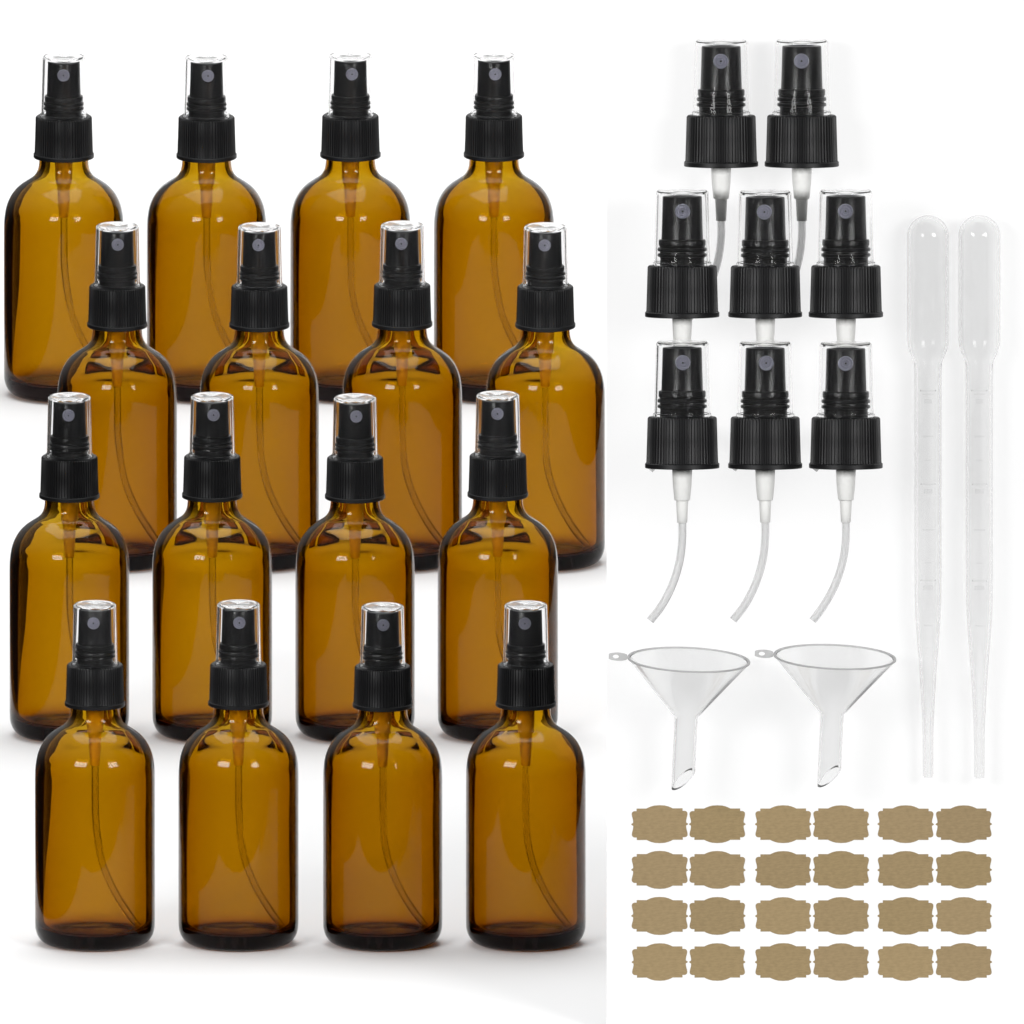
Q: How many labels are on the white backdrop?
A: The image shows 24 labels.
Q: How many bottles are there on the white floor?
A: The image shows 16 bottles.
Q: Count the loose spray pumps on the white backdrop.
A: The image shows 8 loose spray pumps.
